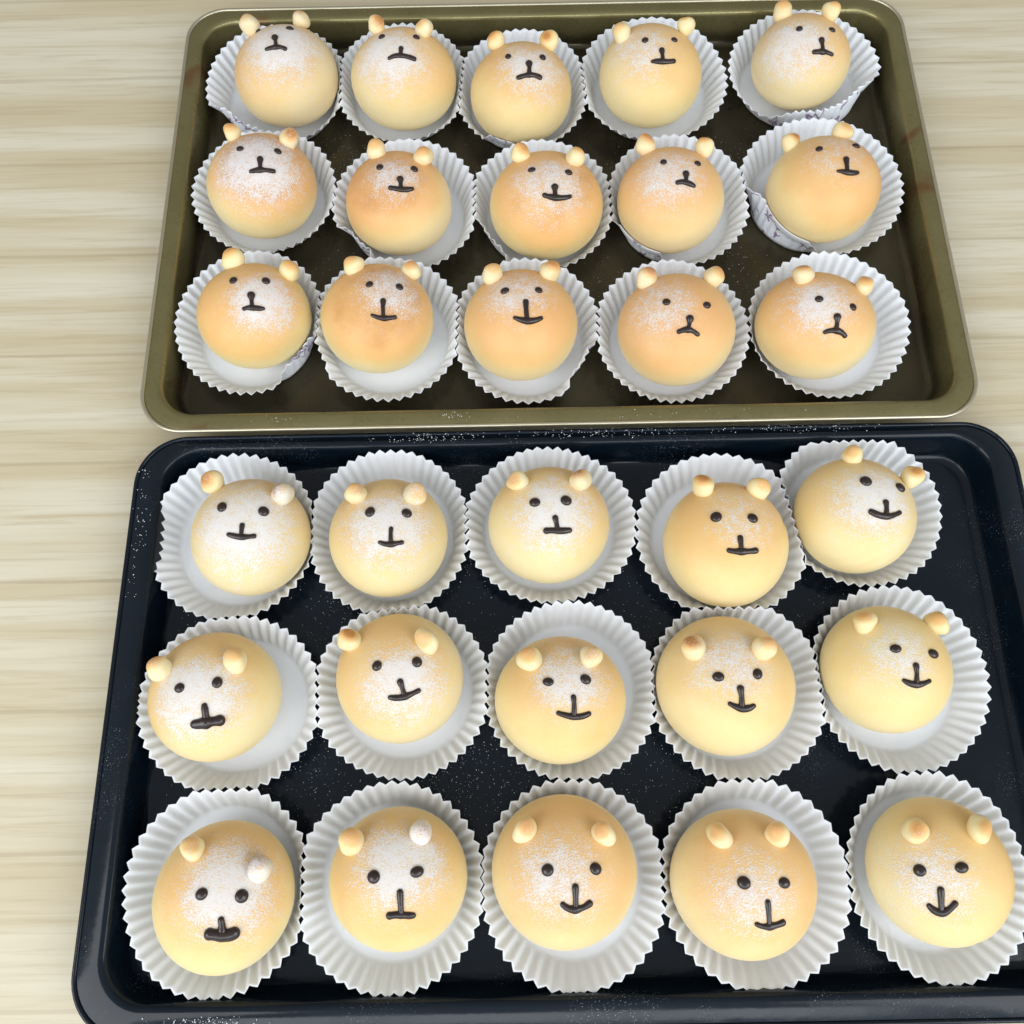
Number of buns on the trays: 30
